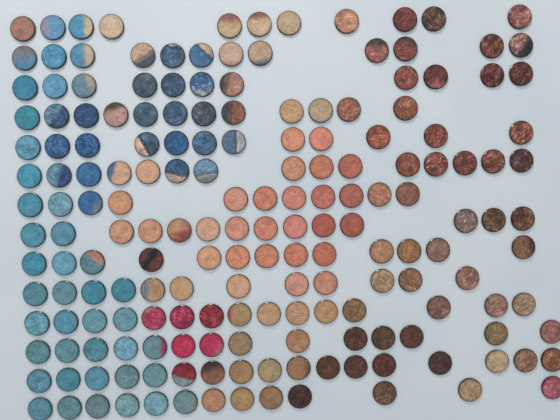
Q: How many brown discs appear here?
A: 91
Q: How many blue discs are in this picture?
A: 63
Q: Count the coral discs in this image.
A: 21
